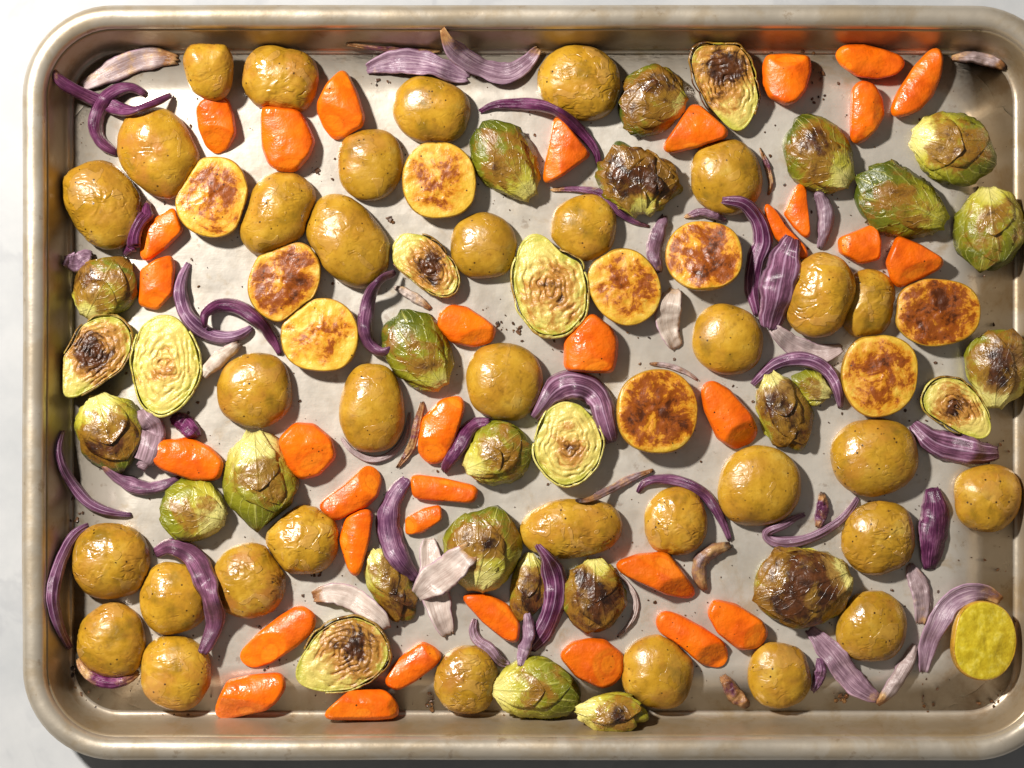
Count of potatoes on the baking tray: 44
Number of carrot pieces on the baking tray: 34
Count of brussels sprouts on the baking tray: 31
